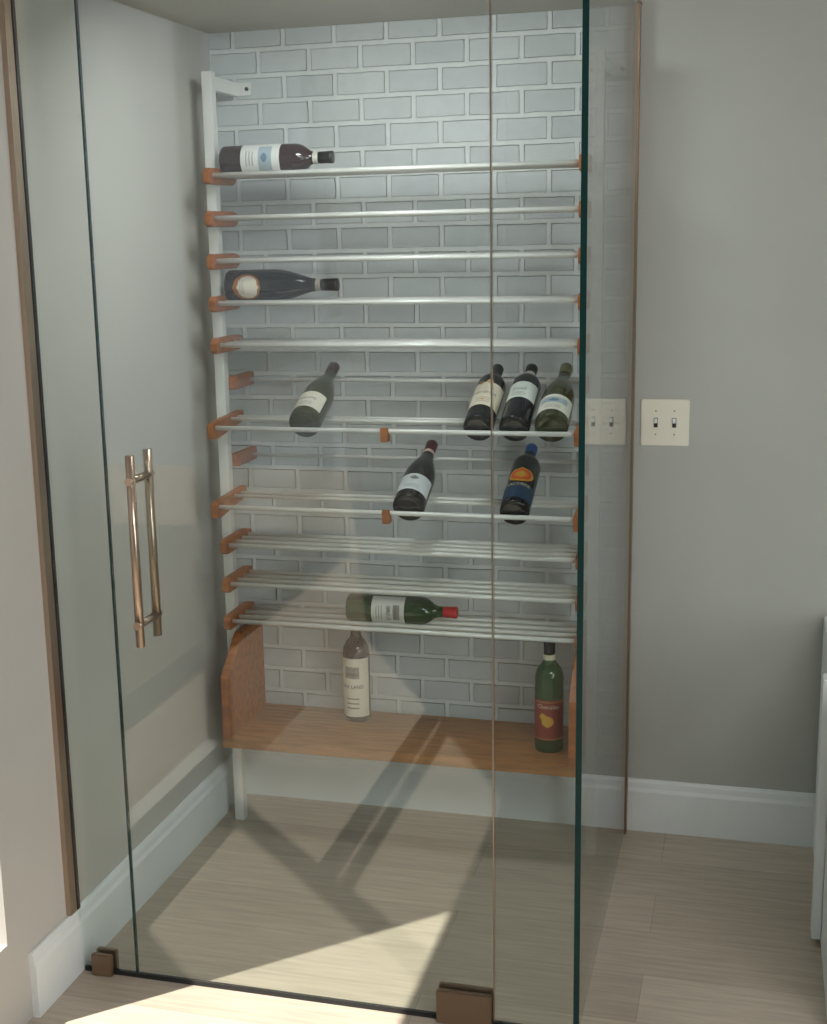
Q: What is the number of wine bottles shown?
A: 11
